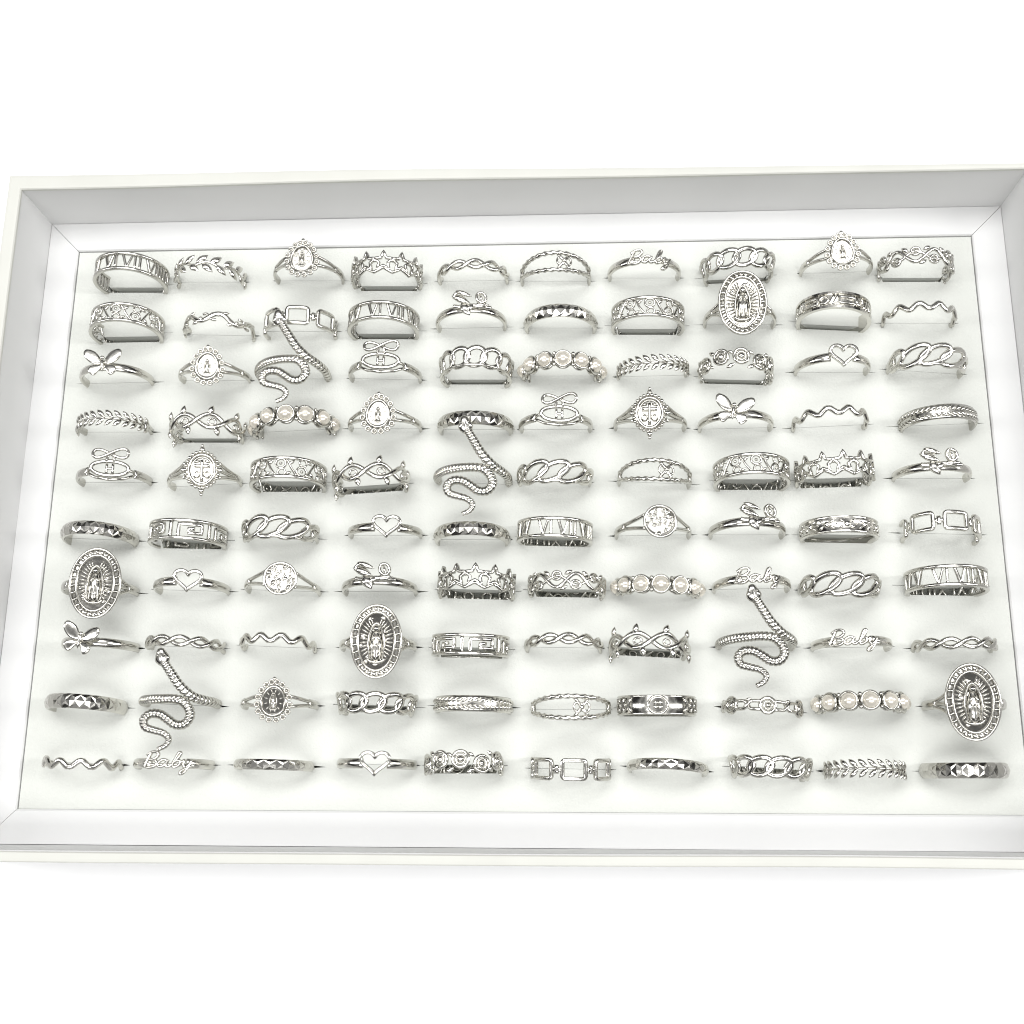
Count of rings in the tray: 100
